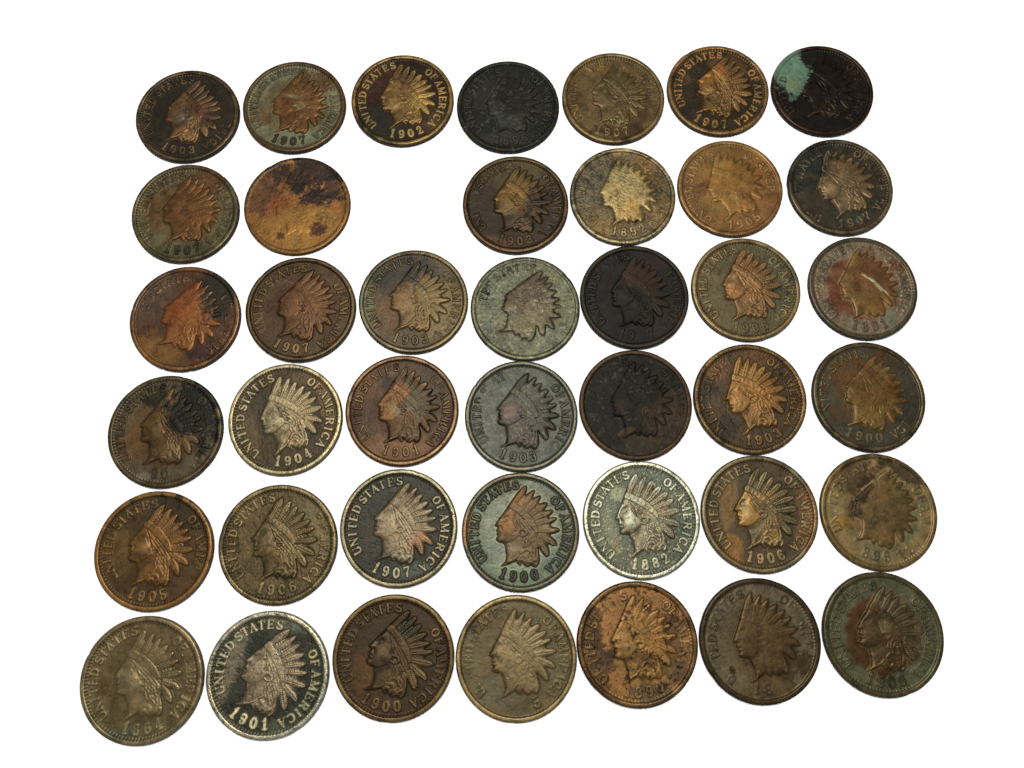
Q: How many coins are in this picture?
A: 41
